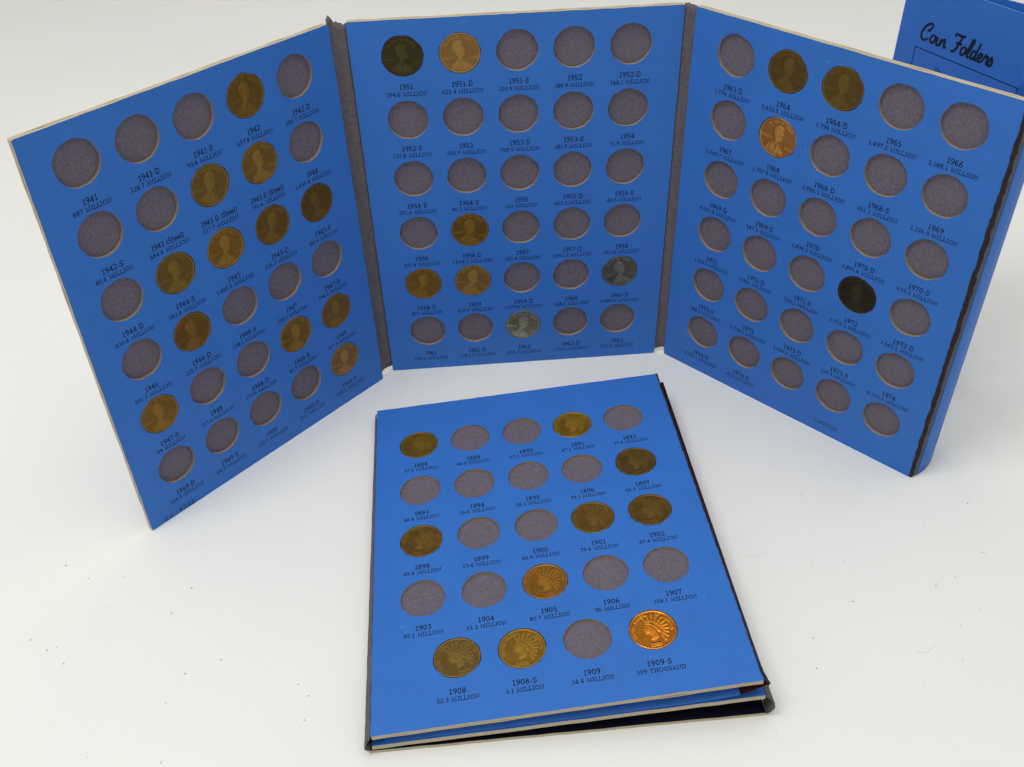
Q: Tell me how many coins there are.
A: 33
